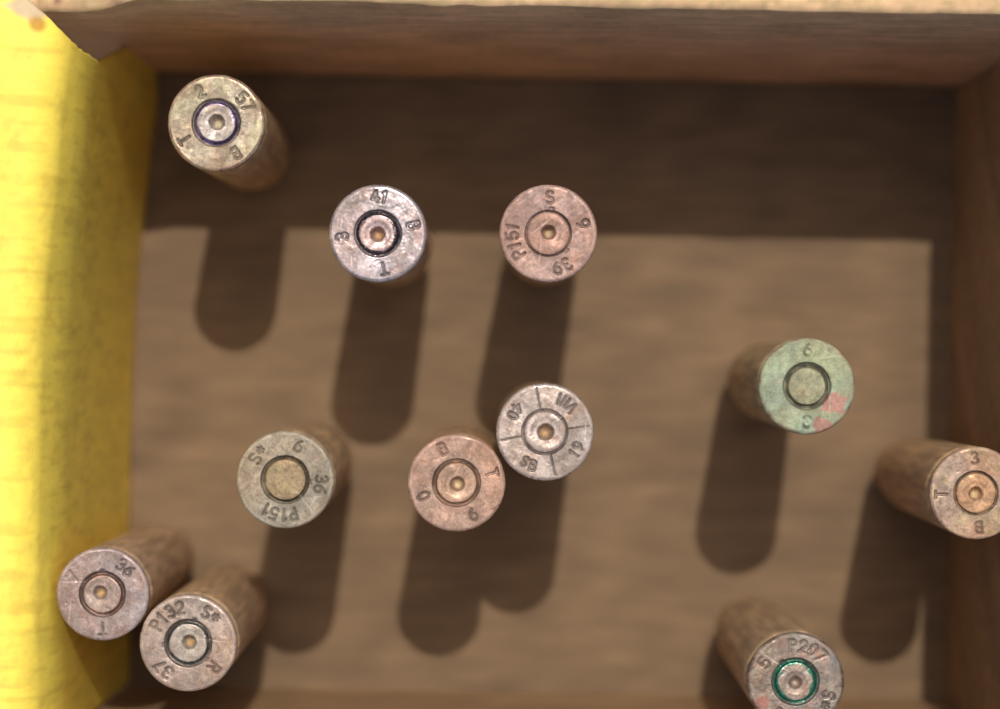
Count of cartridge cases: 11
